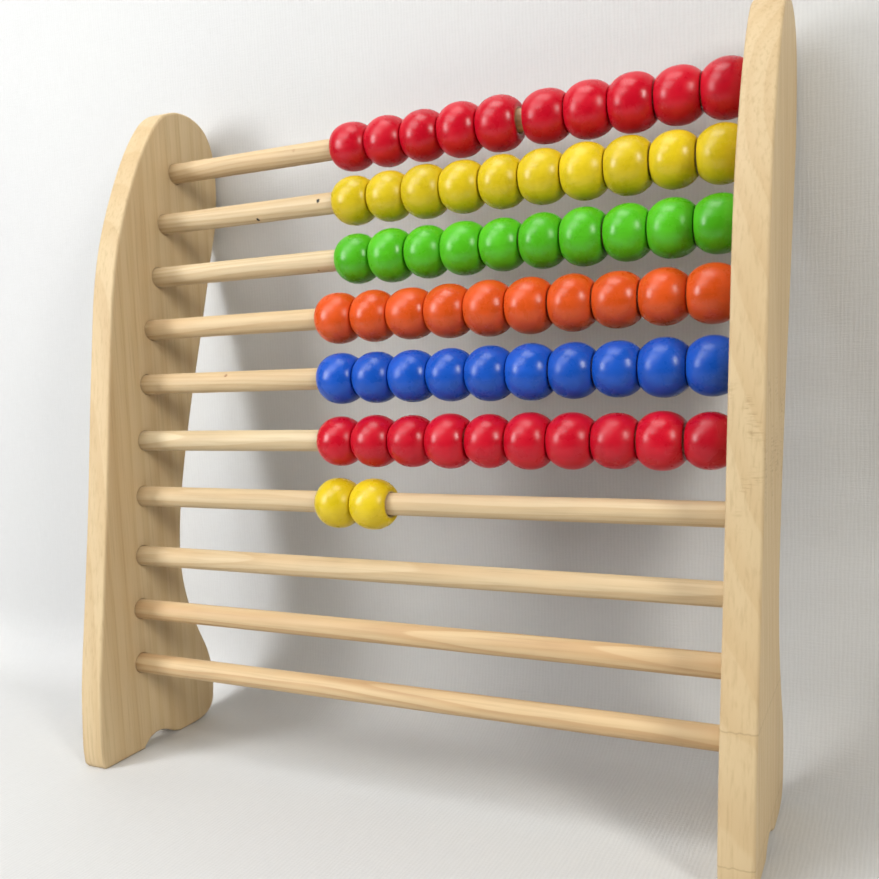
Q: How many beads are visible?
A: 62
